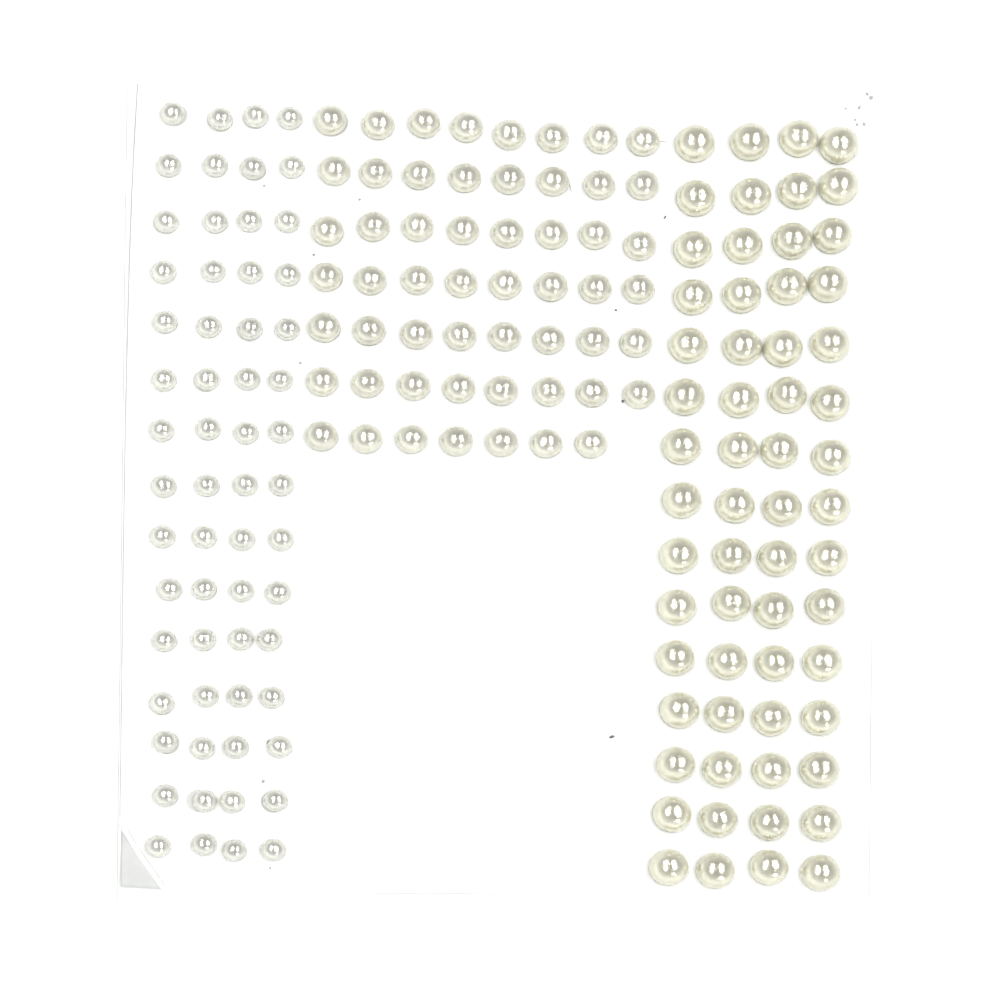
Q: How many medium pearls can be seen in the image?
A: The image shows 55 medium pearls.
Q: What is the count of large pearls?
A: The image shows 60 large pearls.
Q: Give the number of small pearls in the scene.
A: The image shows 60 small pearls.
